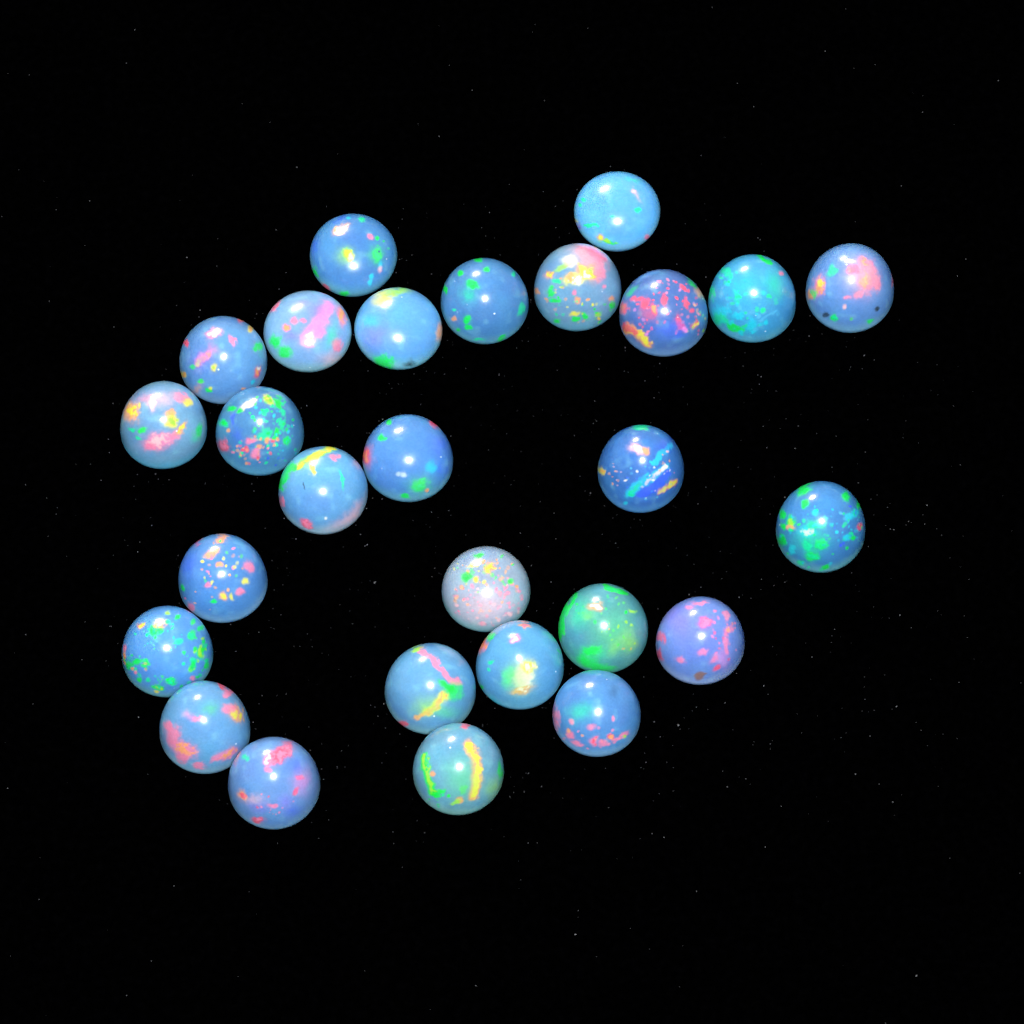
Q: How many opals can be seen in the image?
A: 27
